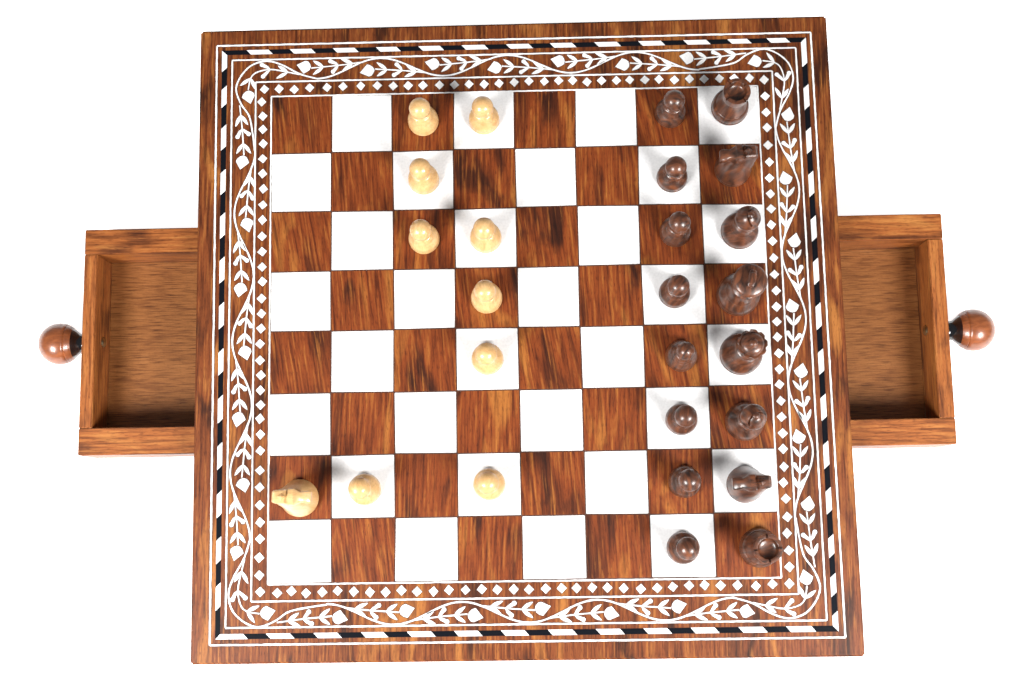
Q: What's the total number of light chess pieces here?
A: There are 10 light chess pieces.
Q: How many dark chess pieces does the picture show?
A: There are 16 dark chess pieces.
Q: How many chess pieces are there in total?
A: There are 26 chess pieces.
